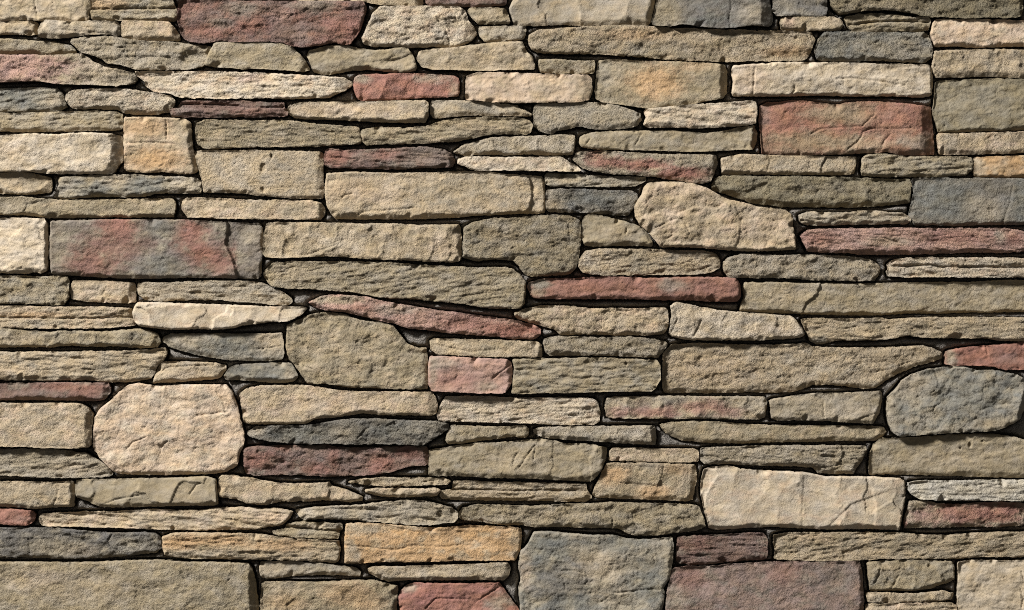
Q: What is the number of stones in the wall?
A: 150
